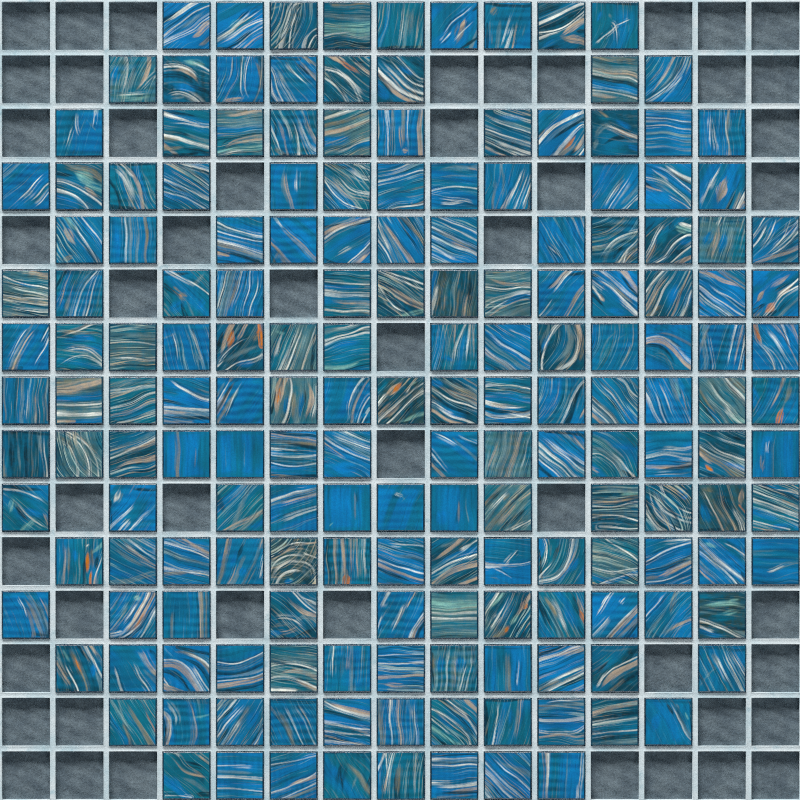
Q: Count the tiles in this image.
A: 176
